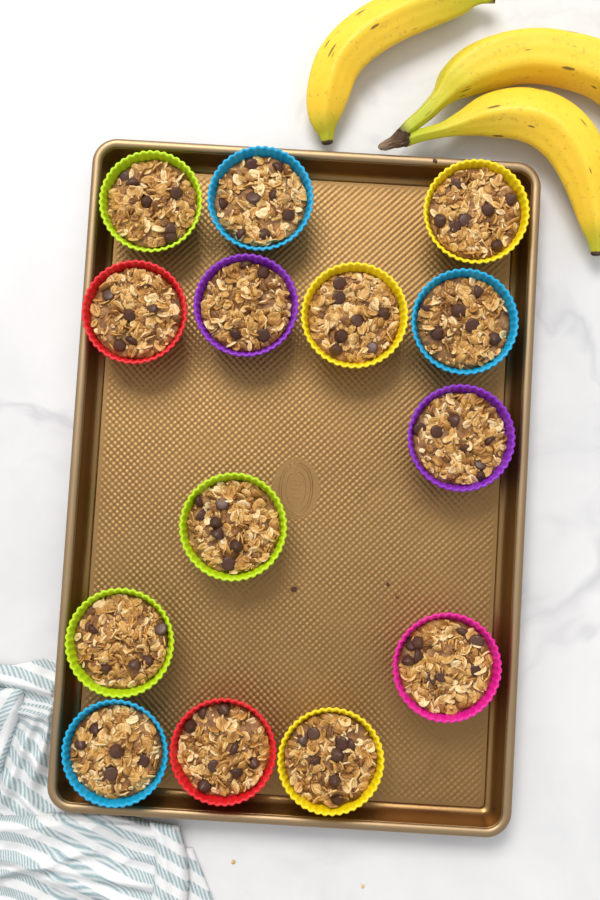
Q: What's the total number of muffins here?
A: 14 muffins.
